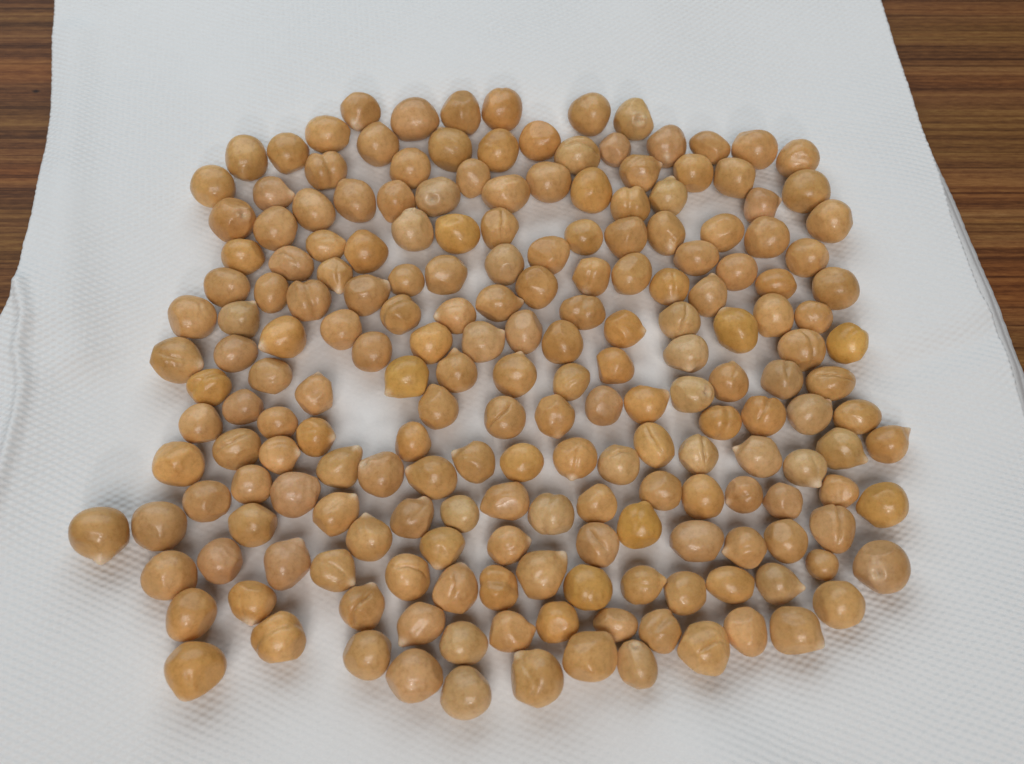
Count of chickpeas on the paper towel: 200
